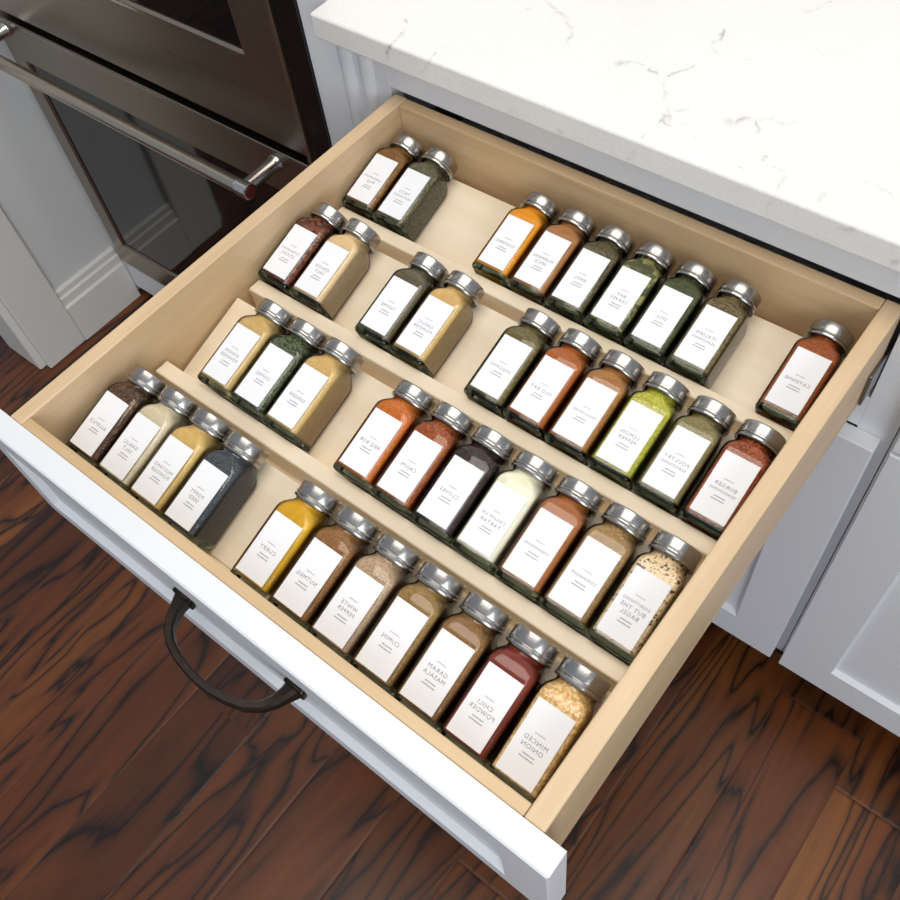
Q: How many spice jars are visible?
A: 40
